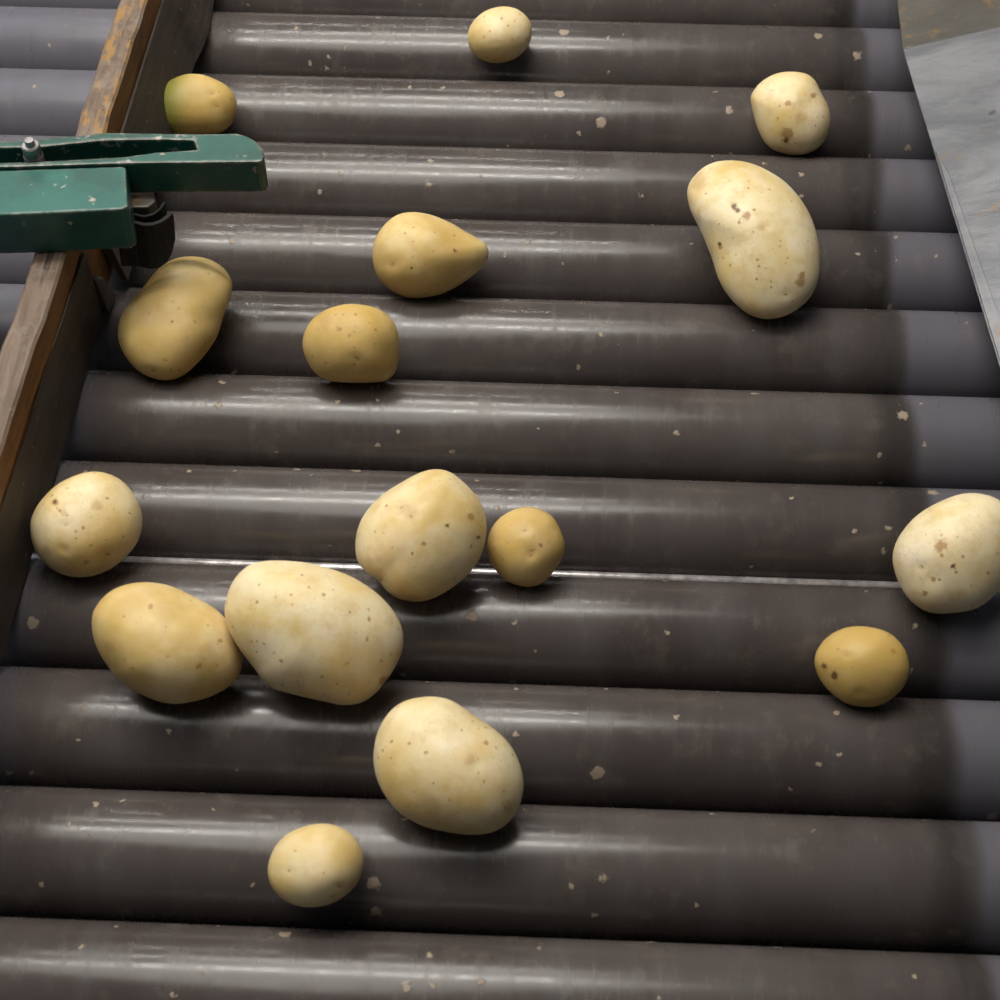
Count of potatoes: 16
